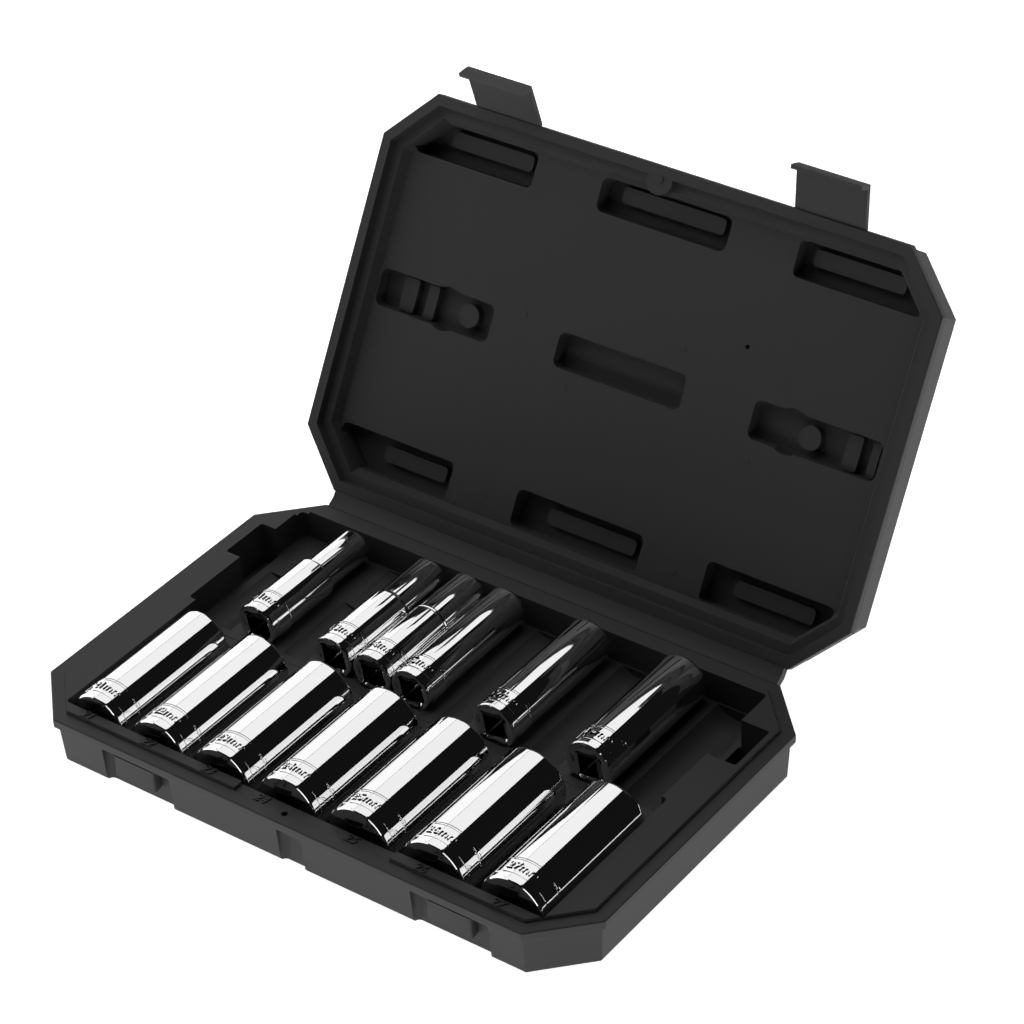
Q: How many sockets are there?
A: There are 13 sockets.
